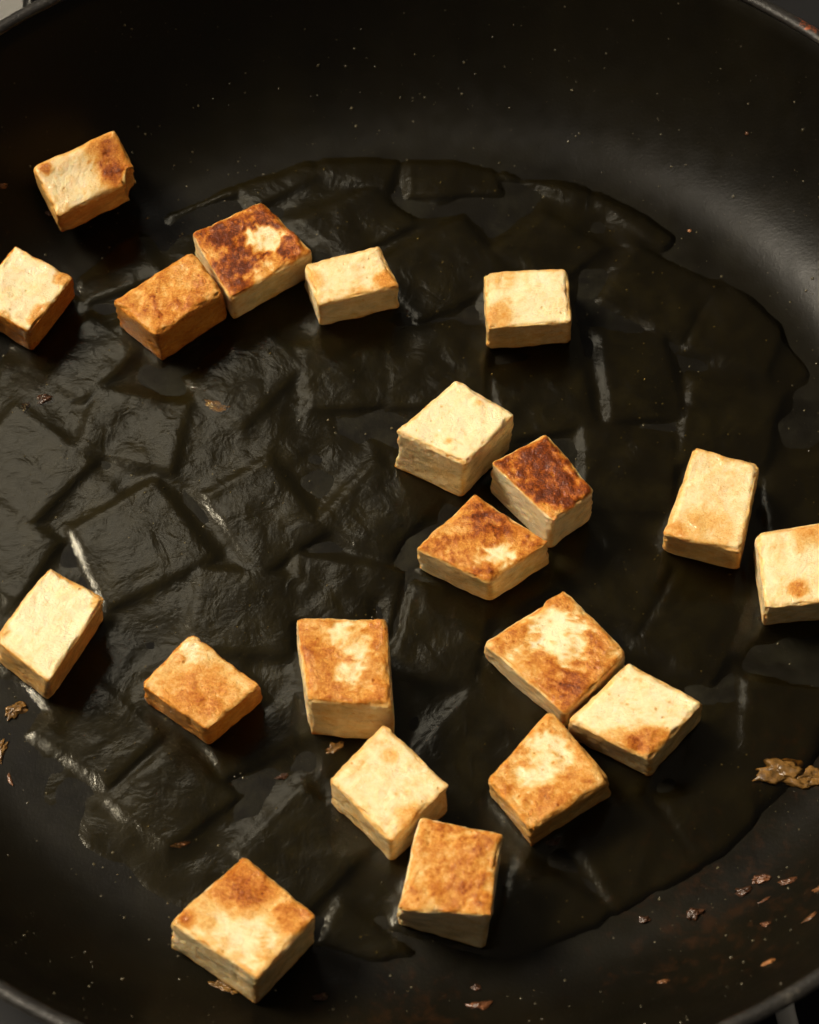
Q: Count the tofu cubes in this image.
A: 20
